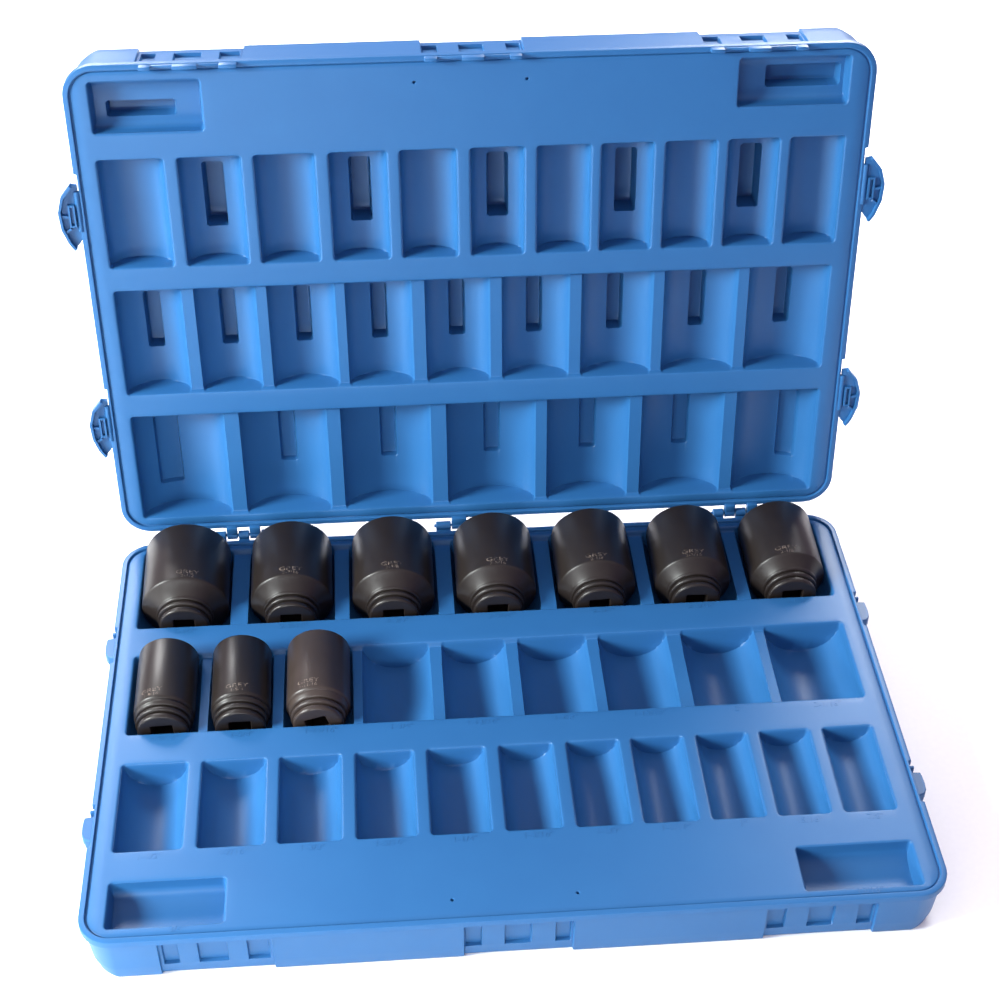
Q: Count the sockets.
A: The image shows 10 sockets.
